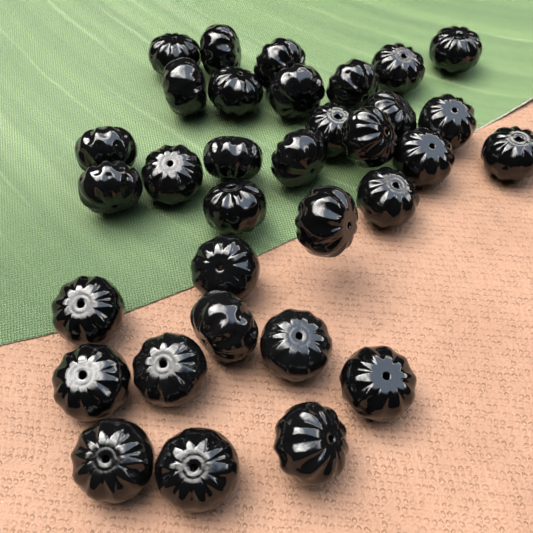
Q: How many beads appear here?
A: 33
